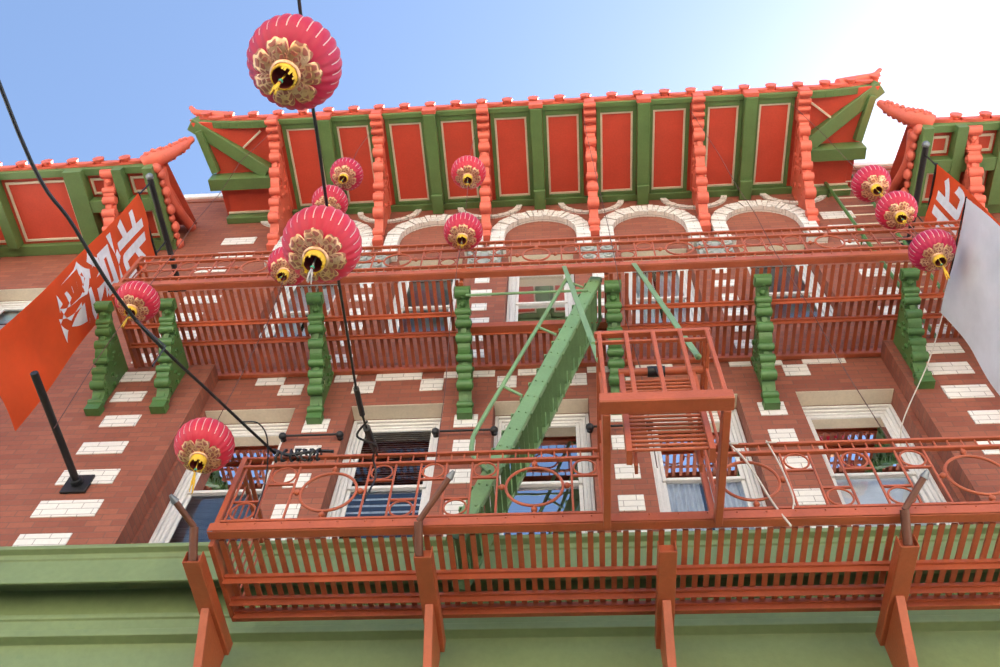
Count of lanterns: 12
